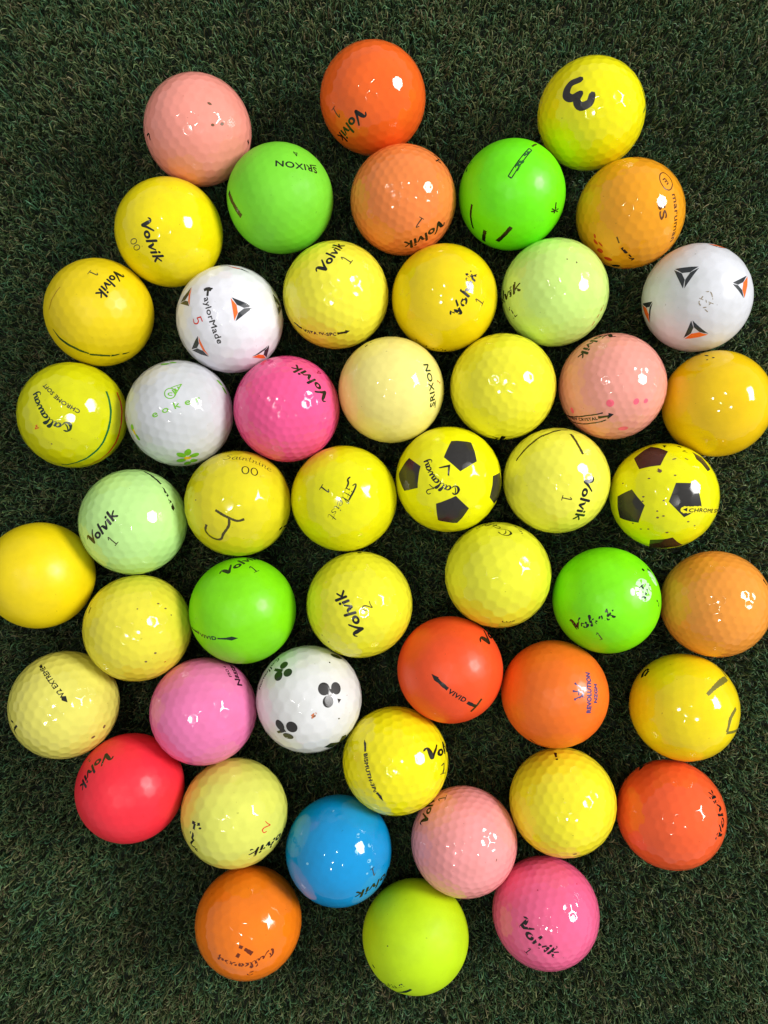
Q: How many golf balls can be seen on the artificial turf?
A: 50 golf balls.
